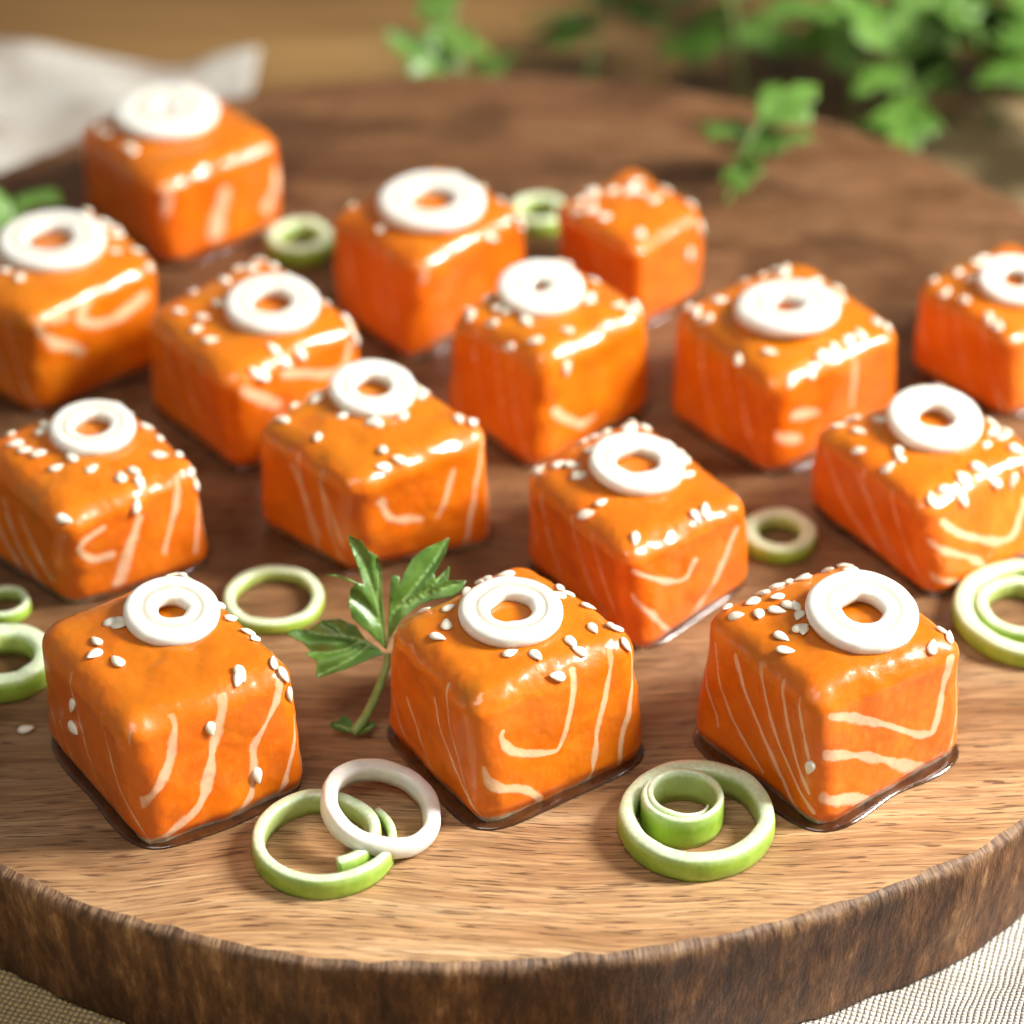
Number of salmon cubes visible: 15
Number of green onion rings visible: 11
